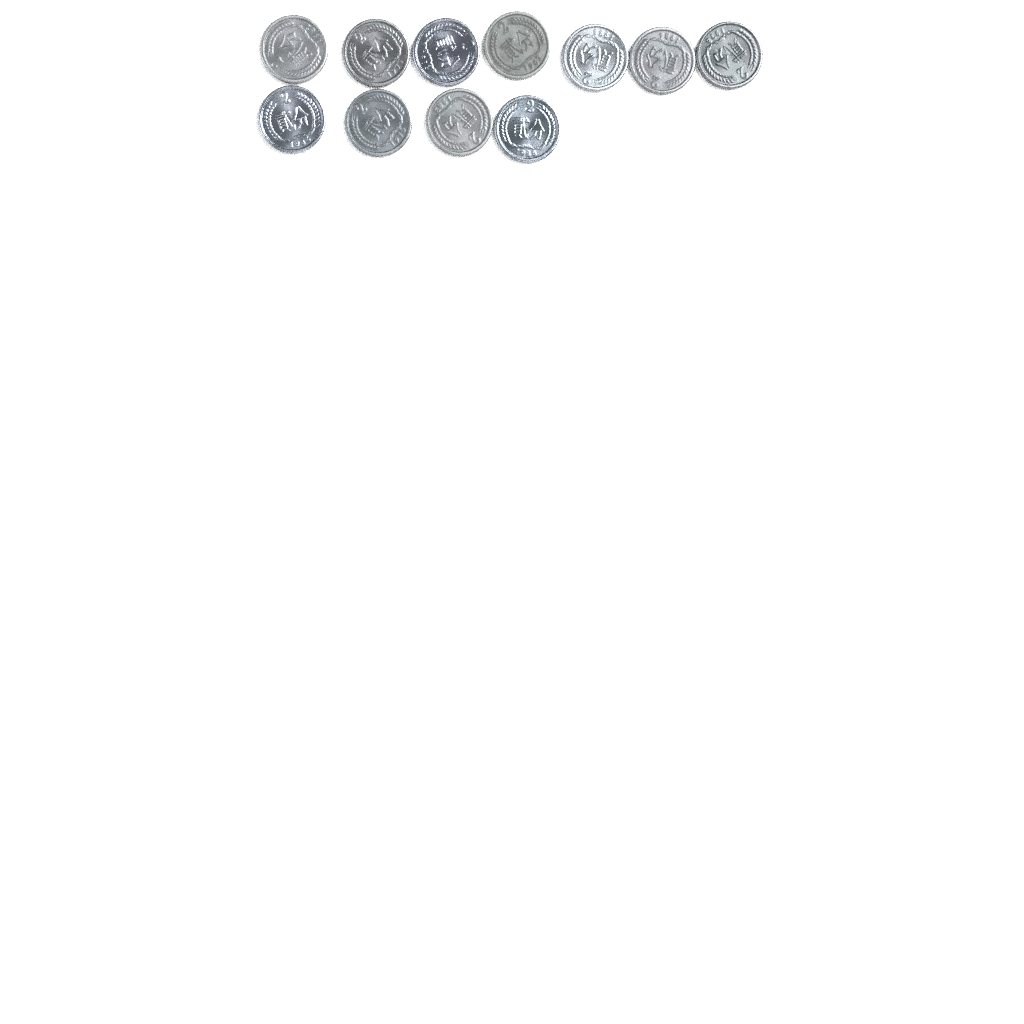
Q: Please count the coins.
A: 11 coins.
